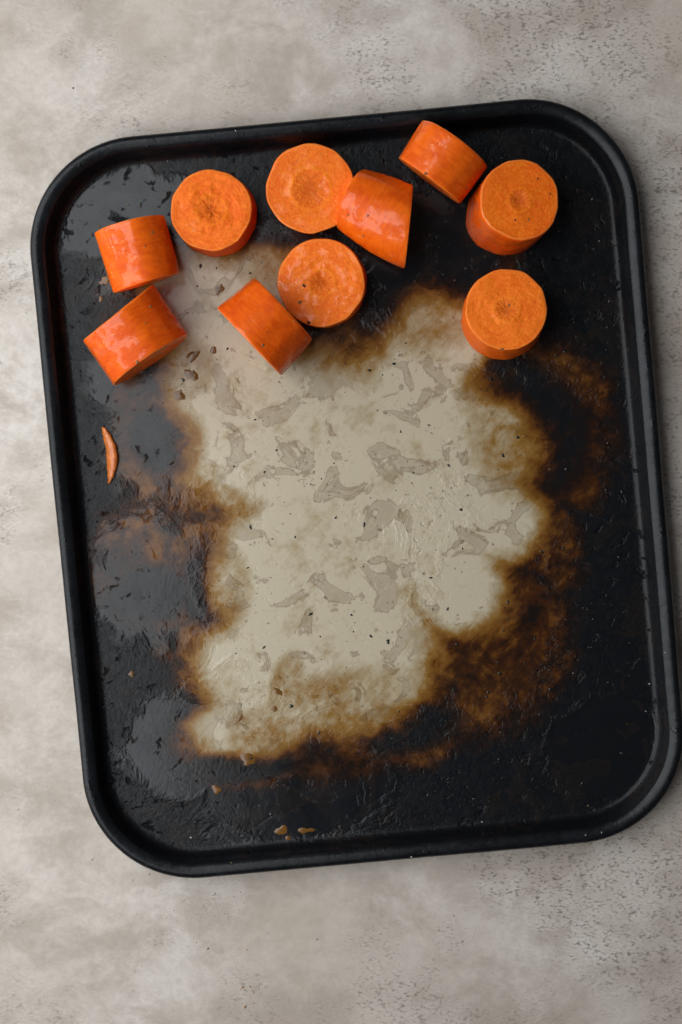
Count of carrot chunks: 10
